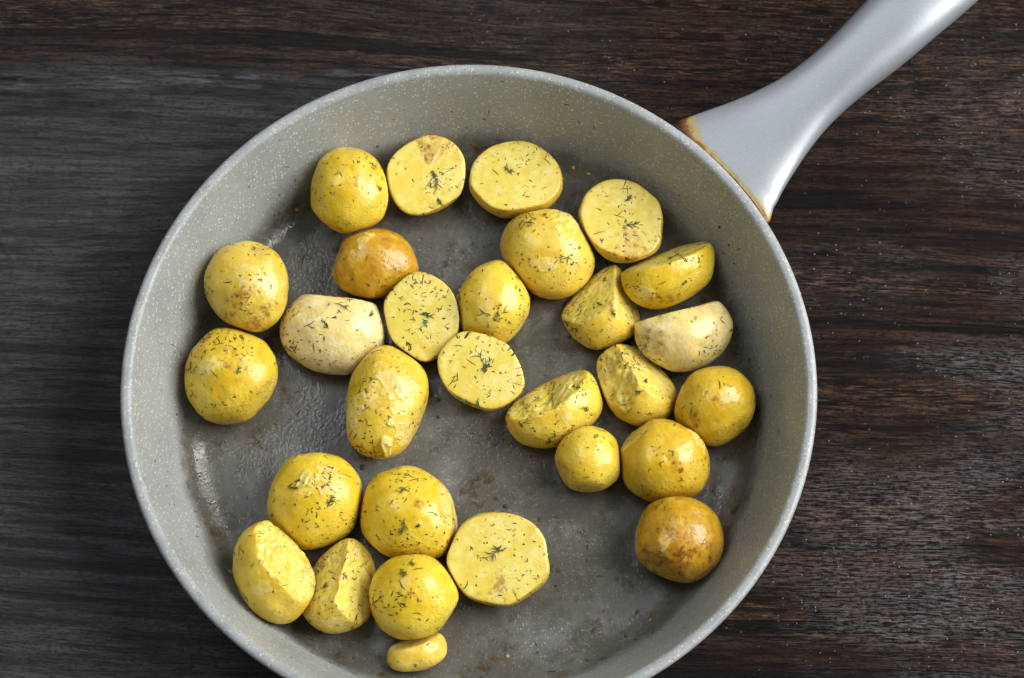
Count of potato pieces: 29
